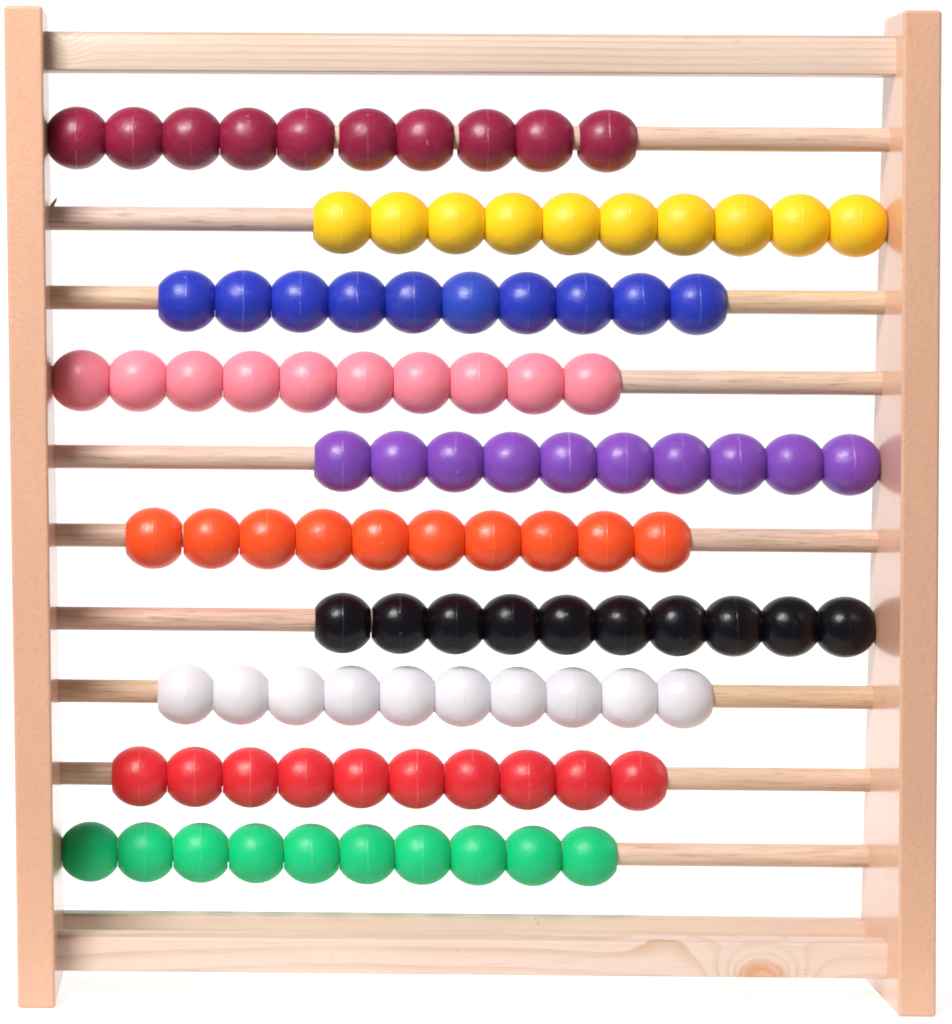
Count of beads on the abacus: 100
